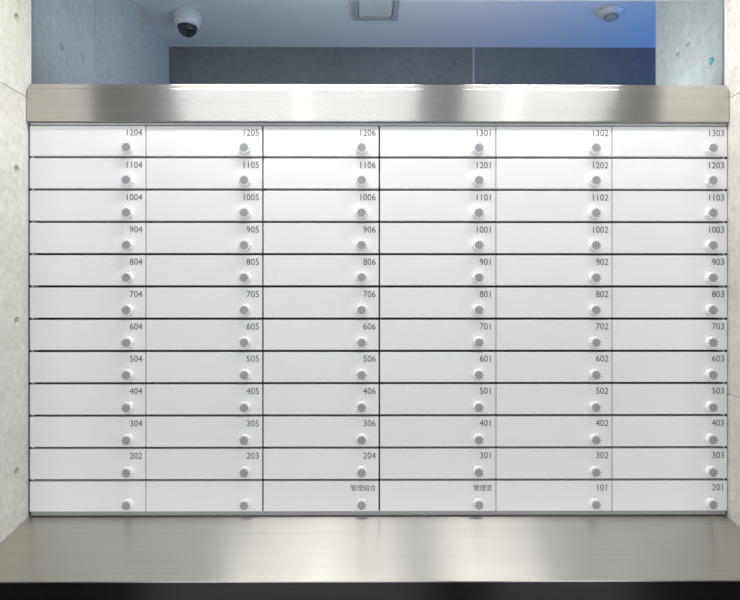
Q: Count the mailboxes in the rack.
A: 72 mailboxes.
